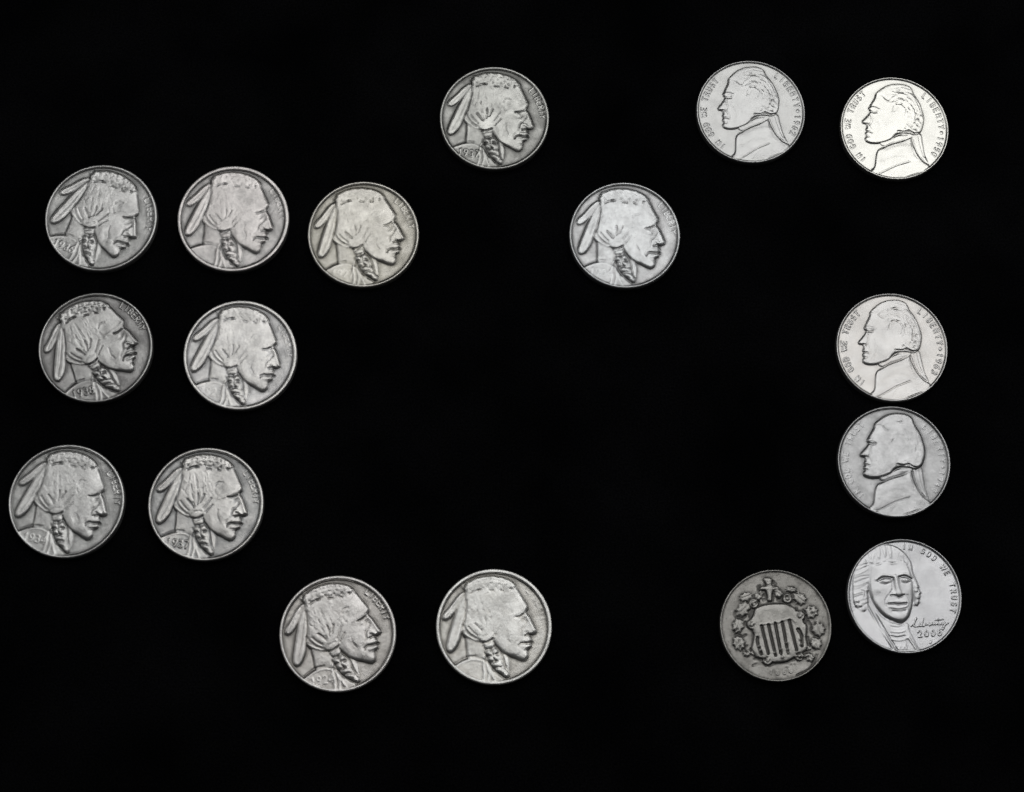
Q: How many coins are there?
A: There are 17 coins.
